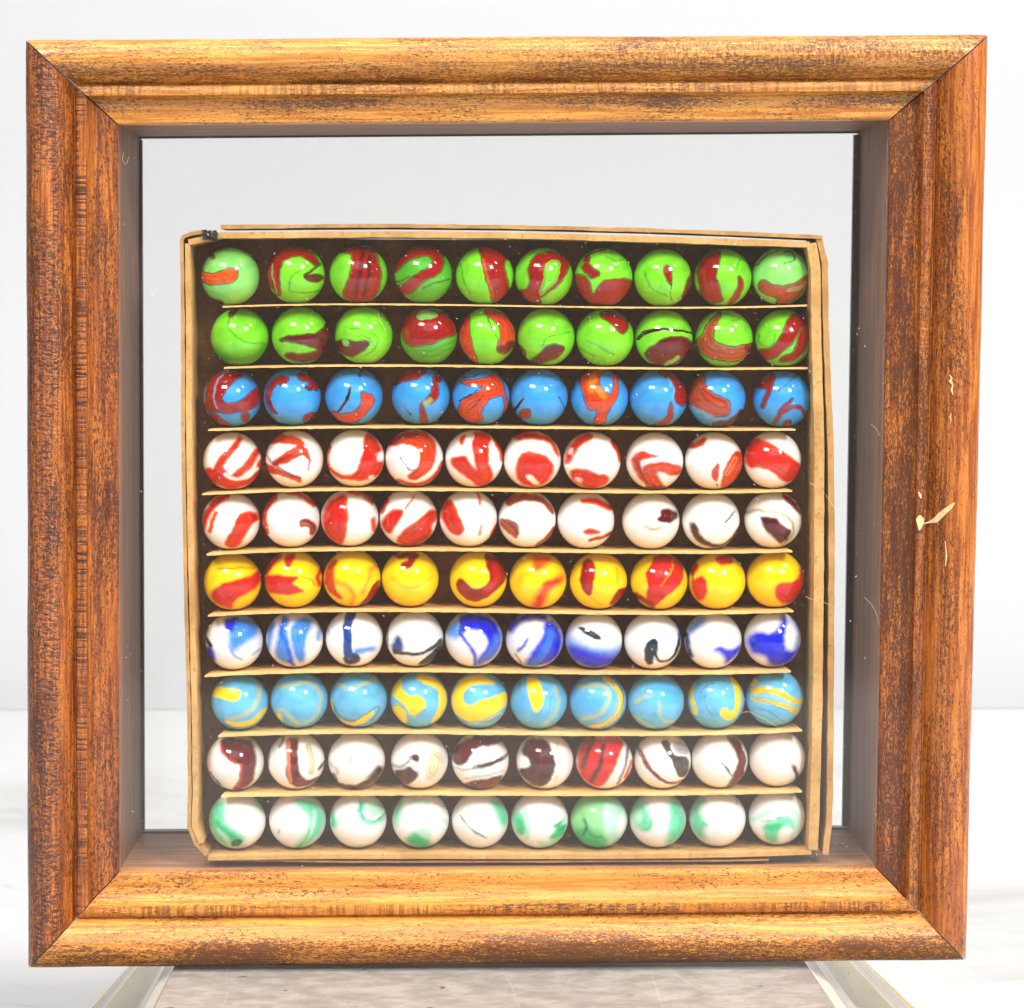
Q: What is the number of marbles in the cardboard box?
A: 100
